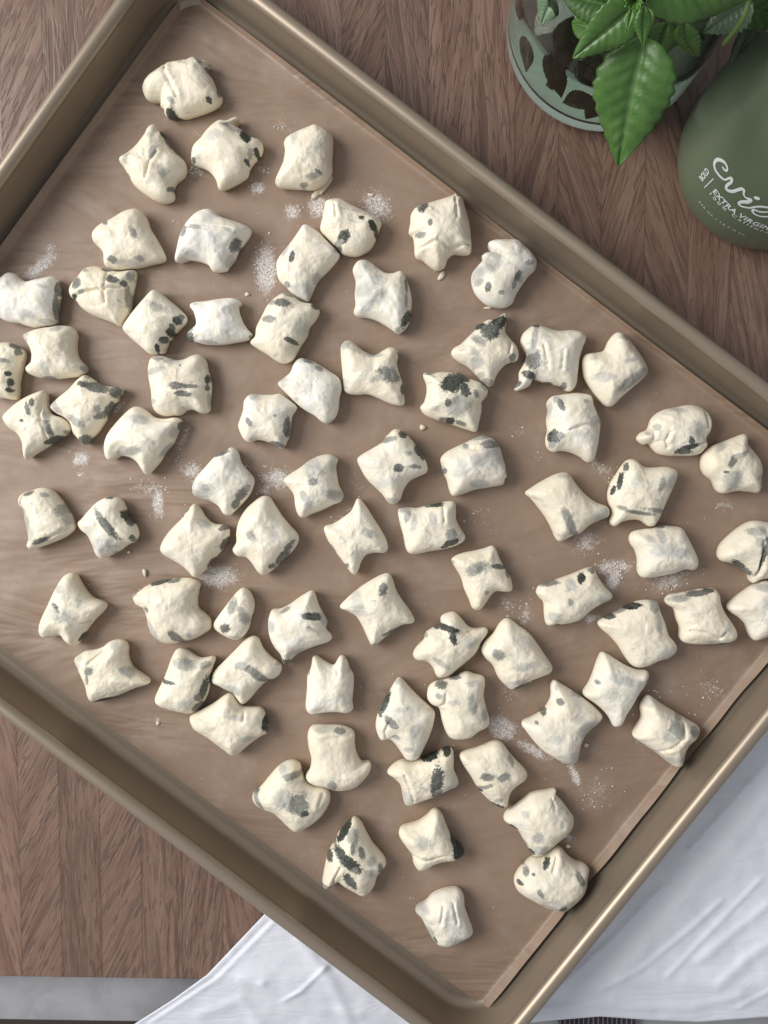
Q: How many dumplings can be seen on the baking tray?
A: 77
